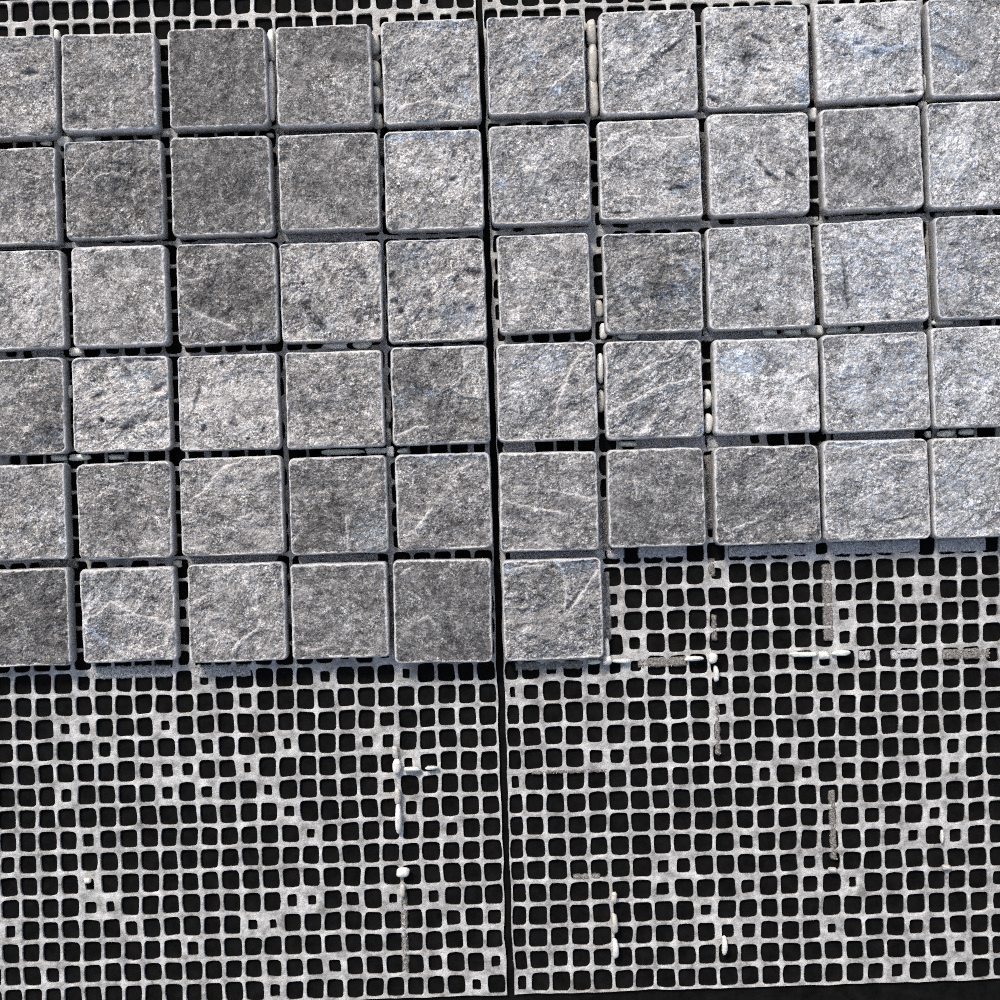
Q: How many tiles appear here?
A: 56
